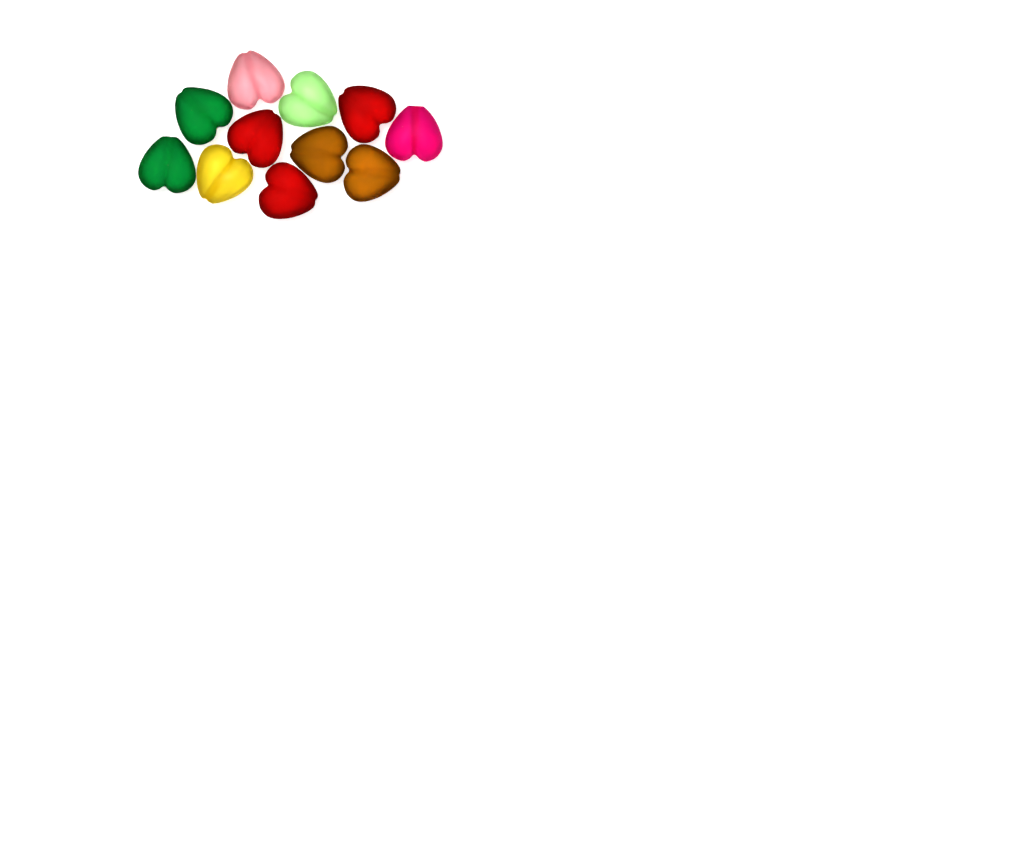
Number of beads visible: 11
